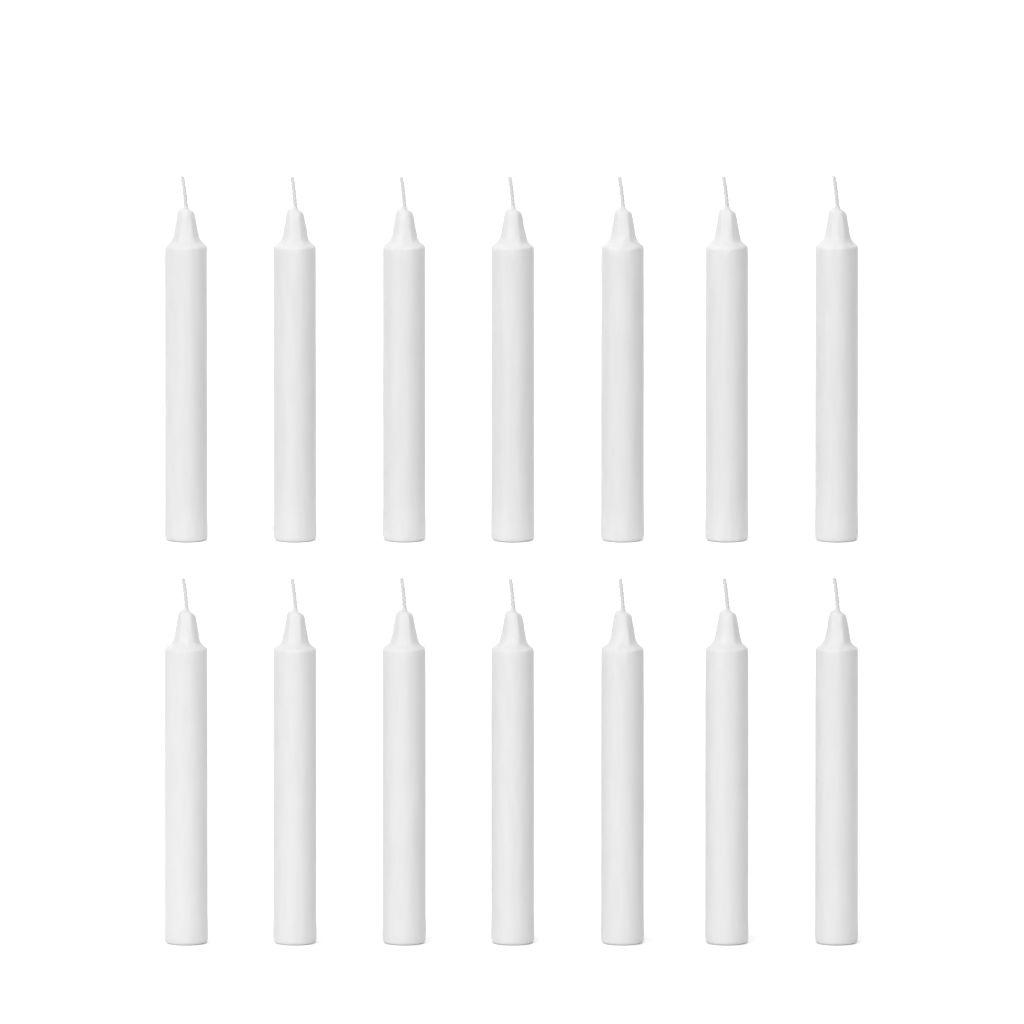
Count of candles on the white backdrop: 14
